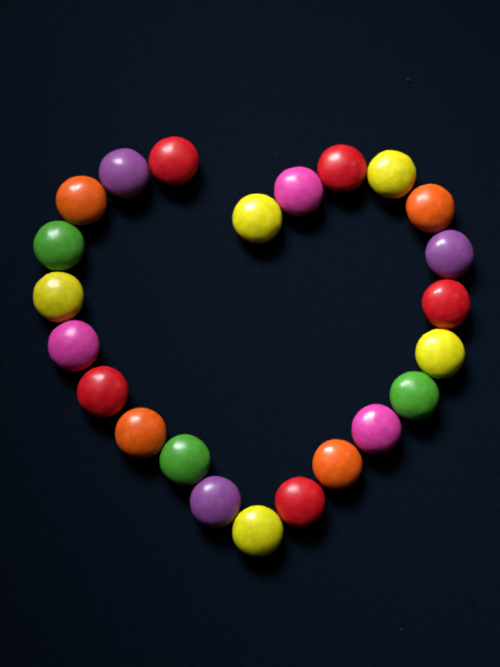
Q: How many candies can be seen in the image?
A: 23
